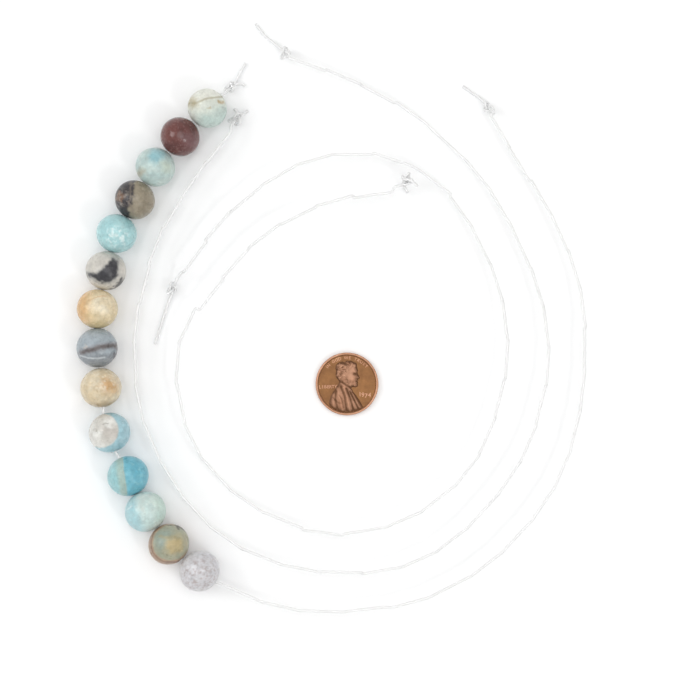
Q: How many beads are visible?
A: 14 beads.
